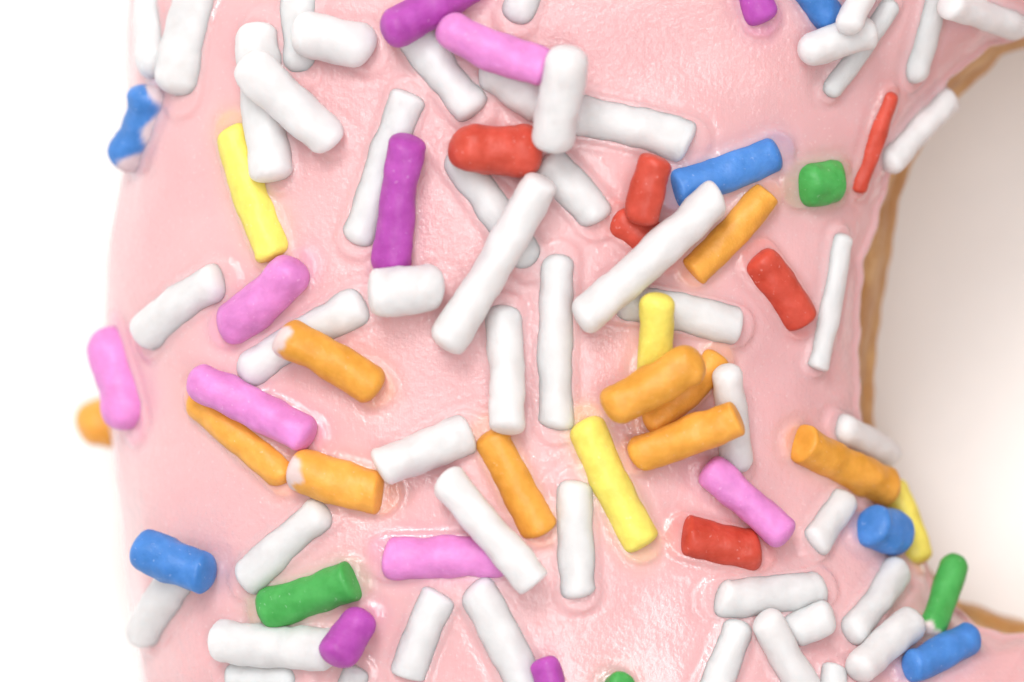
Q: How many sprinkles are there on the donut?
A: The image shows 90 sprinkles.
